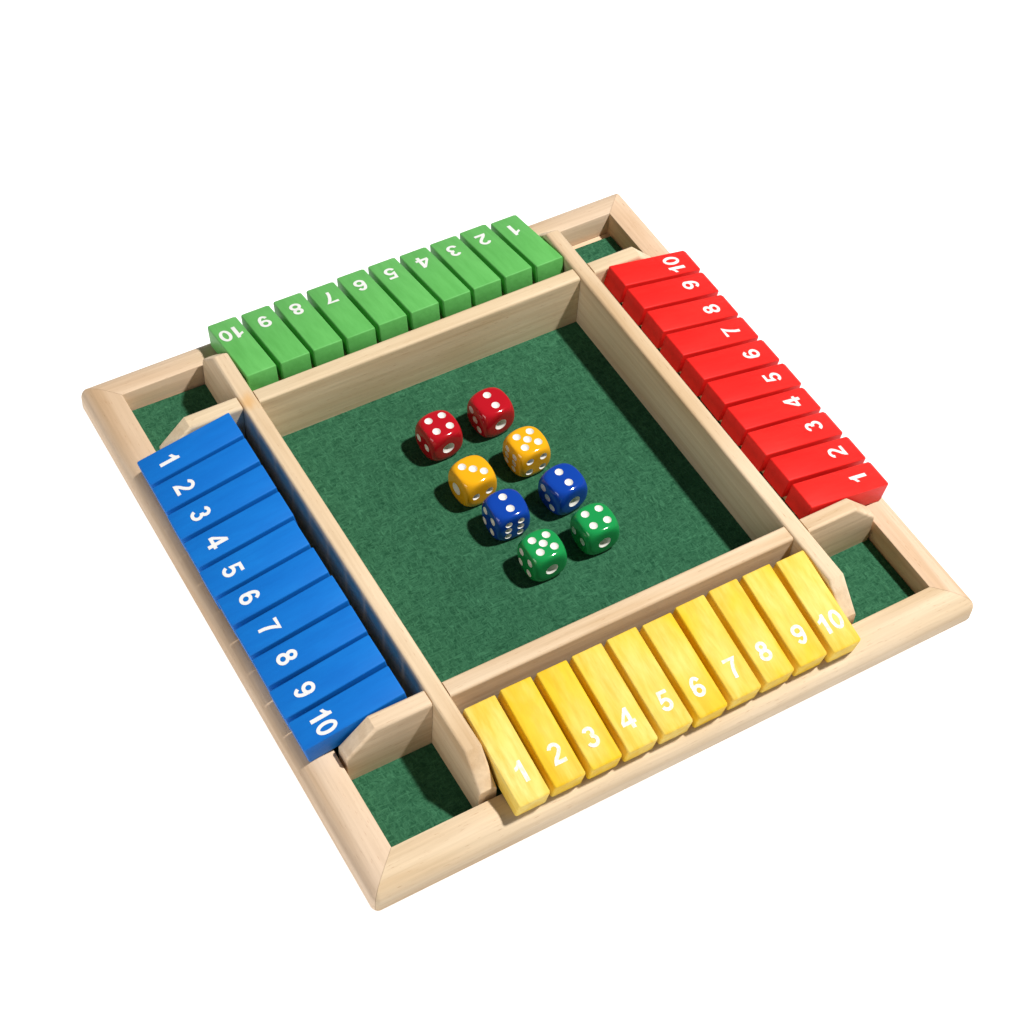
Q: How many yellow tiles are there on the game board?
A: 10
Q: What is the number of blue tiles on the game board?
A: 10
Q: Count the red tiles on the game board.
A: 10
